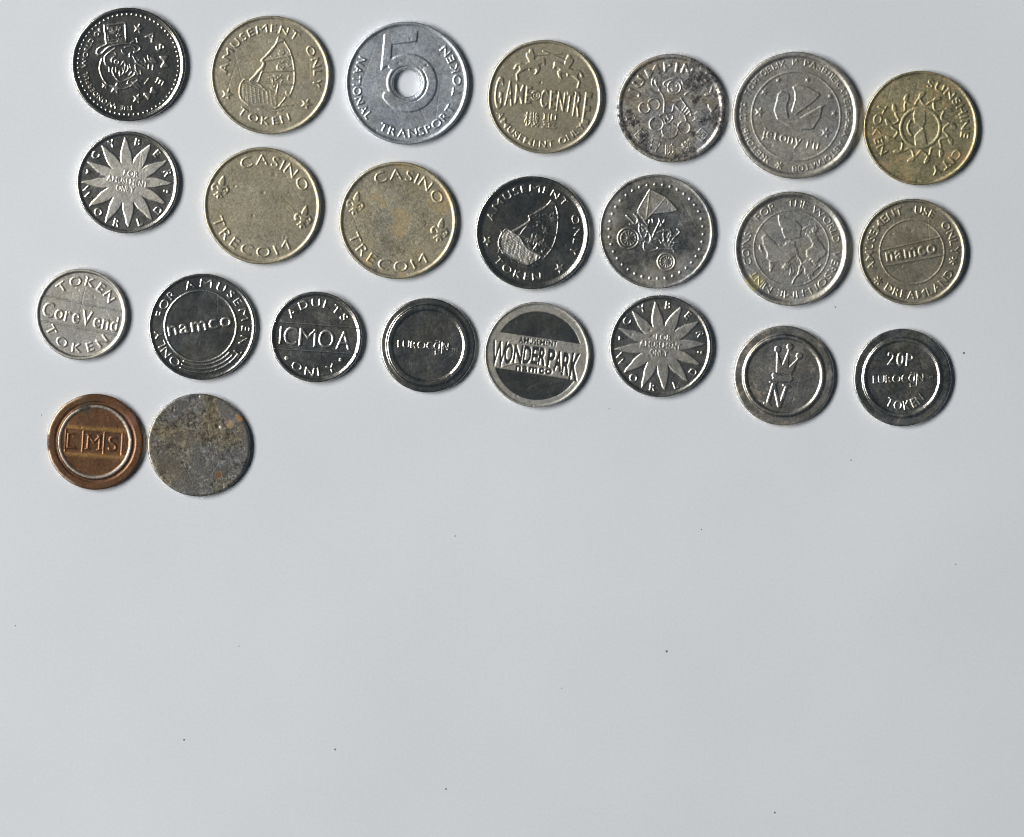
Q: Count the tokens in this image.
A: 24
